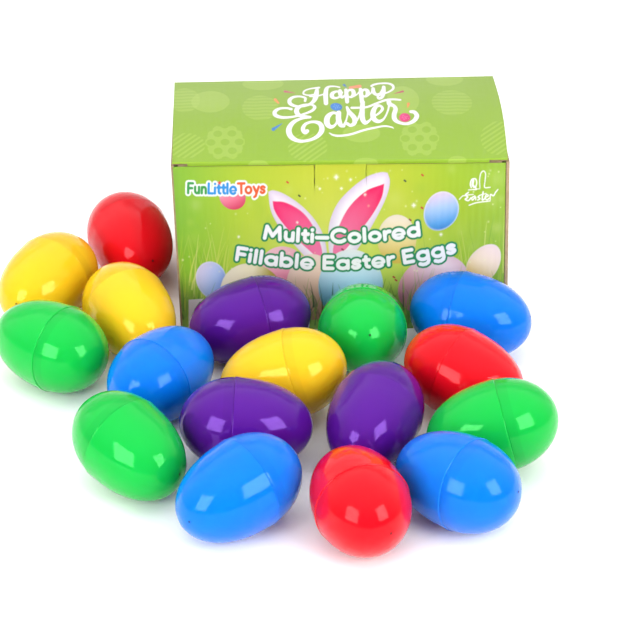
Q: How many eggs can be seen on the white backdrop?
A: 17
